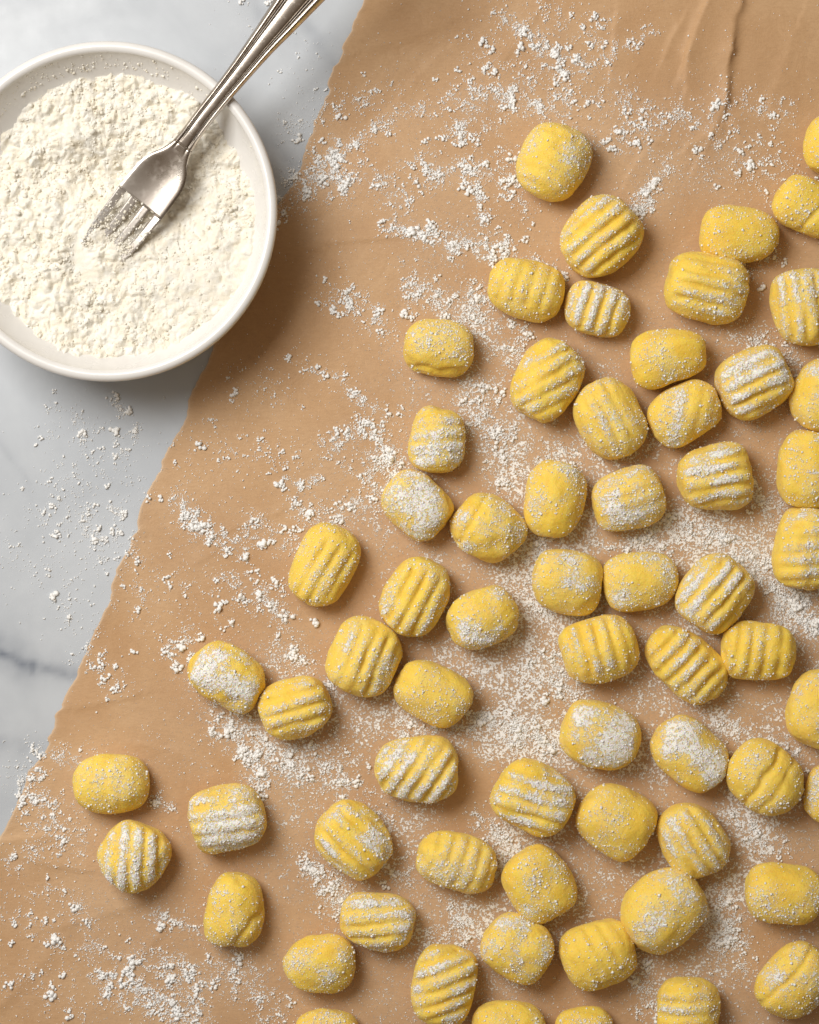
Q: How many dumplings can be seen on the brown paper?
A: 65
